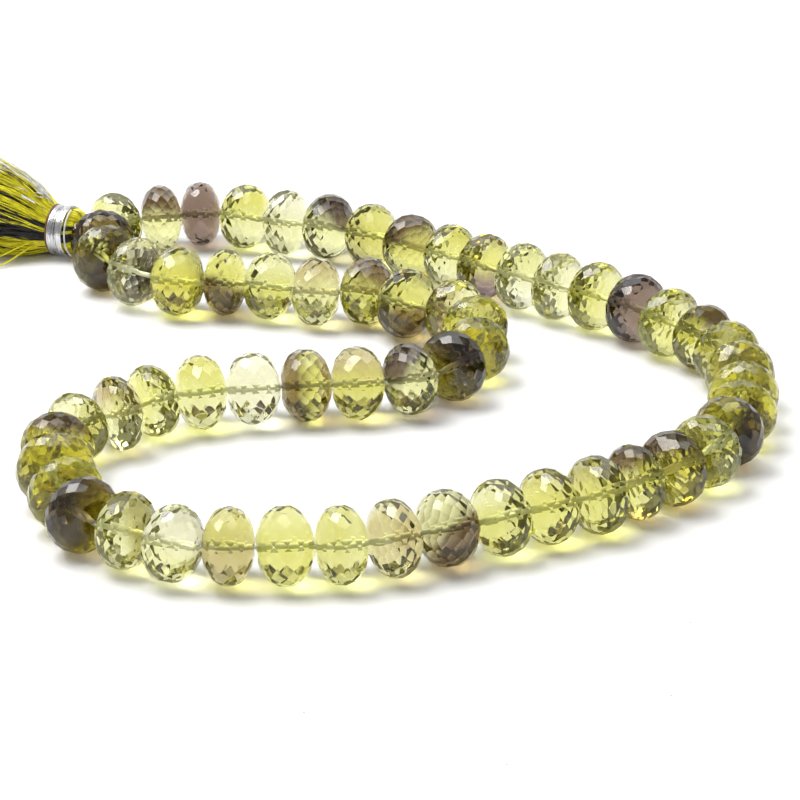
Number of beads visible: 59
